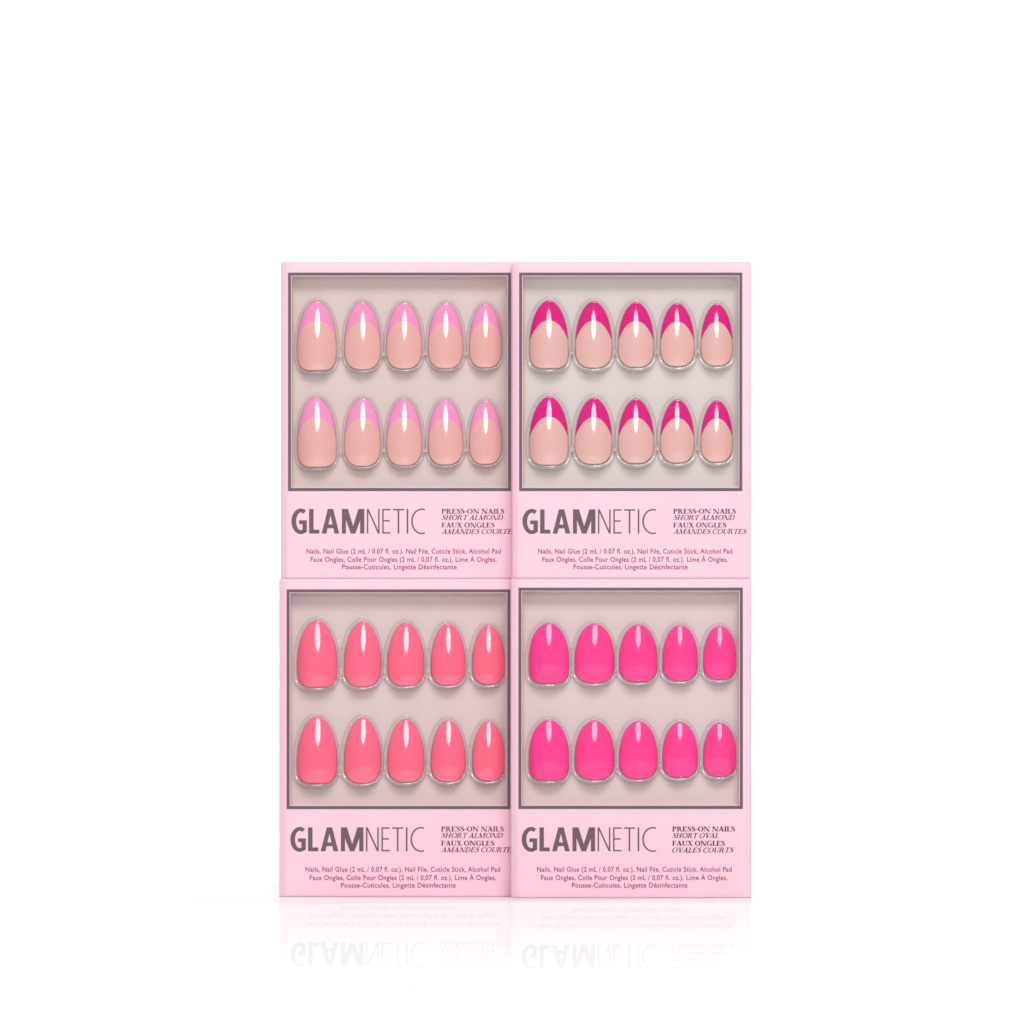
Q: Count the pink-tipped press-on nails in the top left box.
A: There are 10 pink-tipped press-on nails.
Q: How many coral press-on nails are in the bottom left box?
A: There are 10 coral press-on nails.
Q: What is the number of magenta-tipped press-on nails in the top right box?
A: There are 10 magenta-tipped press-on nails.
